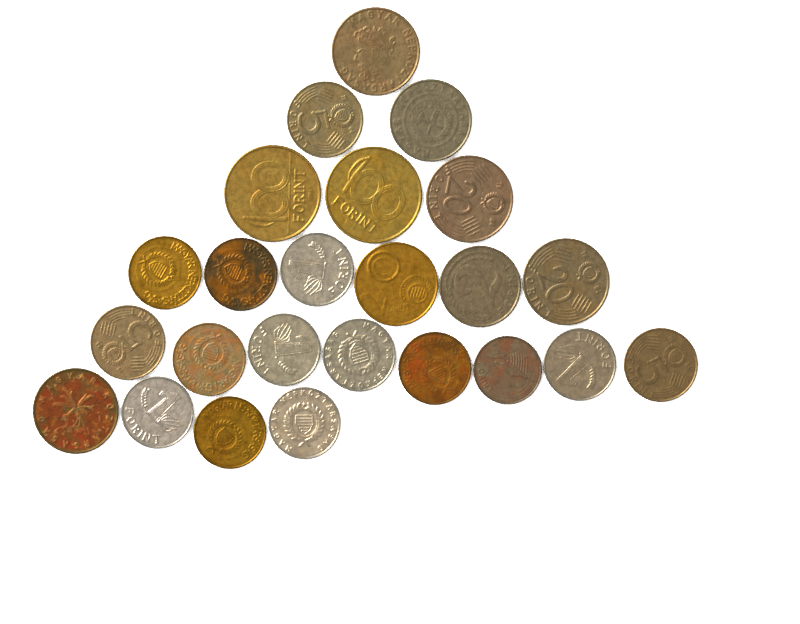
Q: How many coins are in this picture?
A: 24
